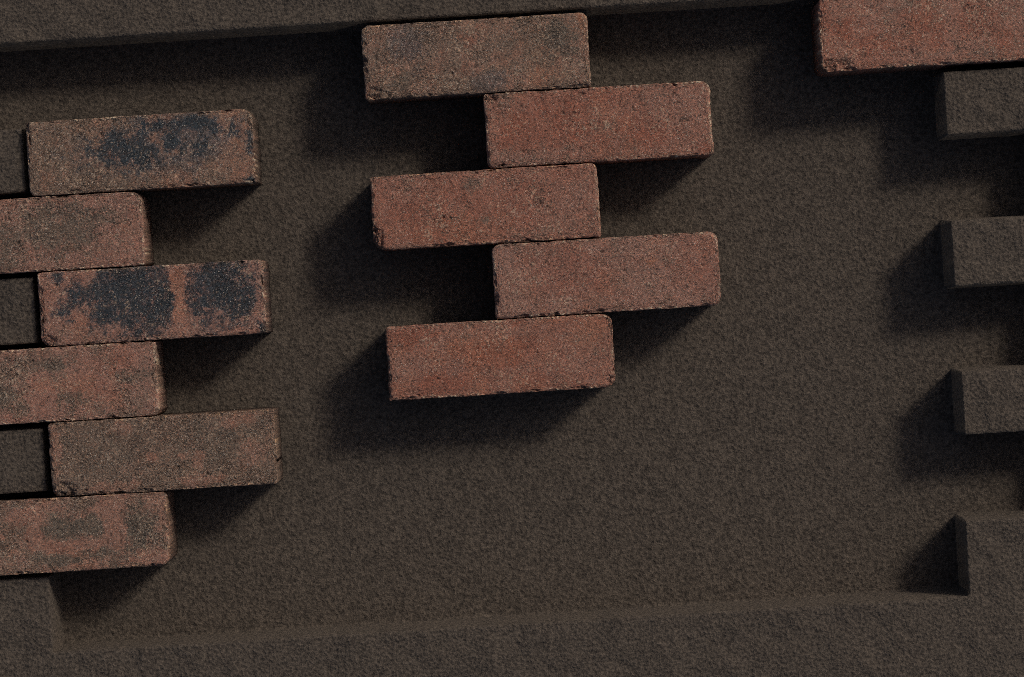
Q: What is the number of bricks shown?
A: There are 12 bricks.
